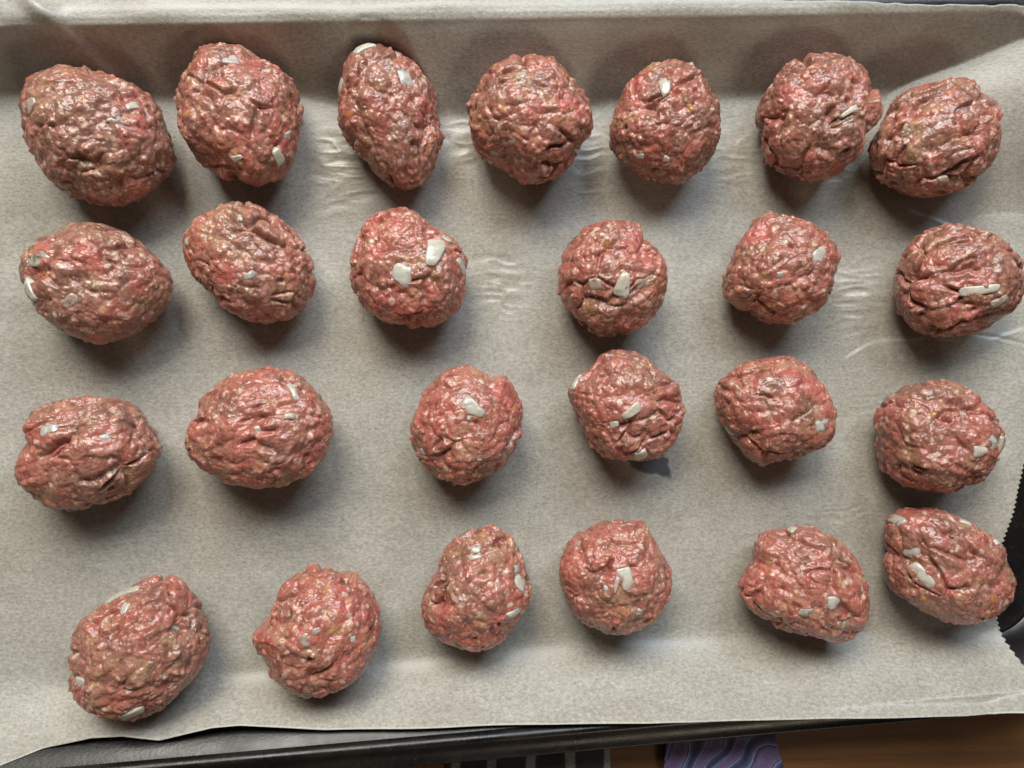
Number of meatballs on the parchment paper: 25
